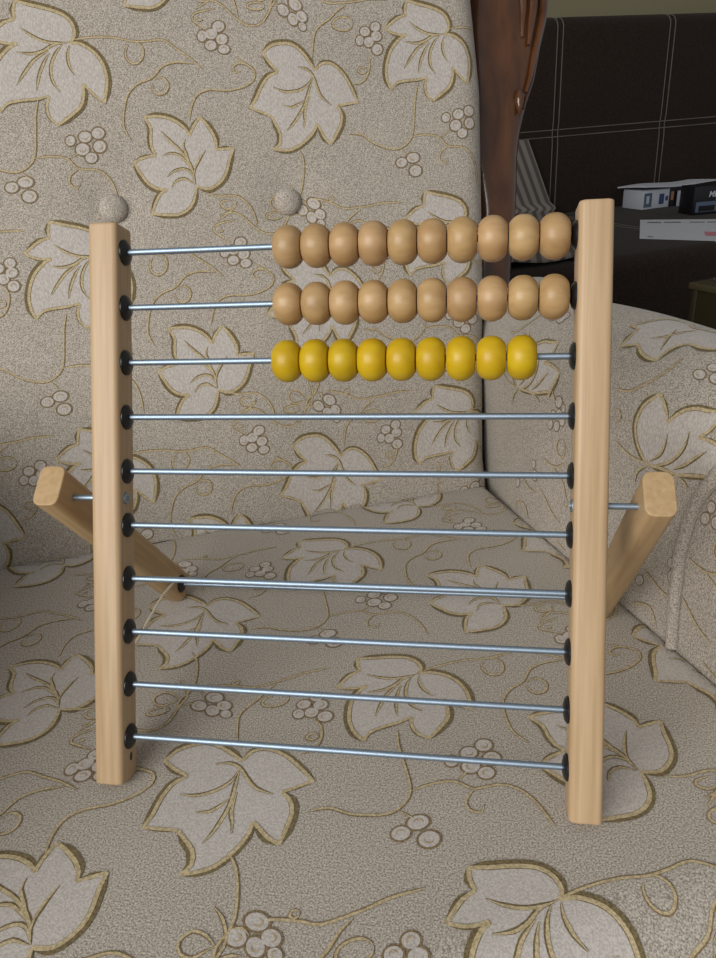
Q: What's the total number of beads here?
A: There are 29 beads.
